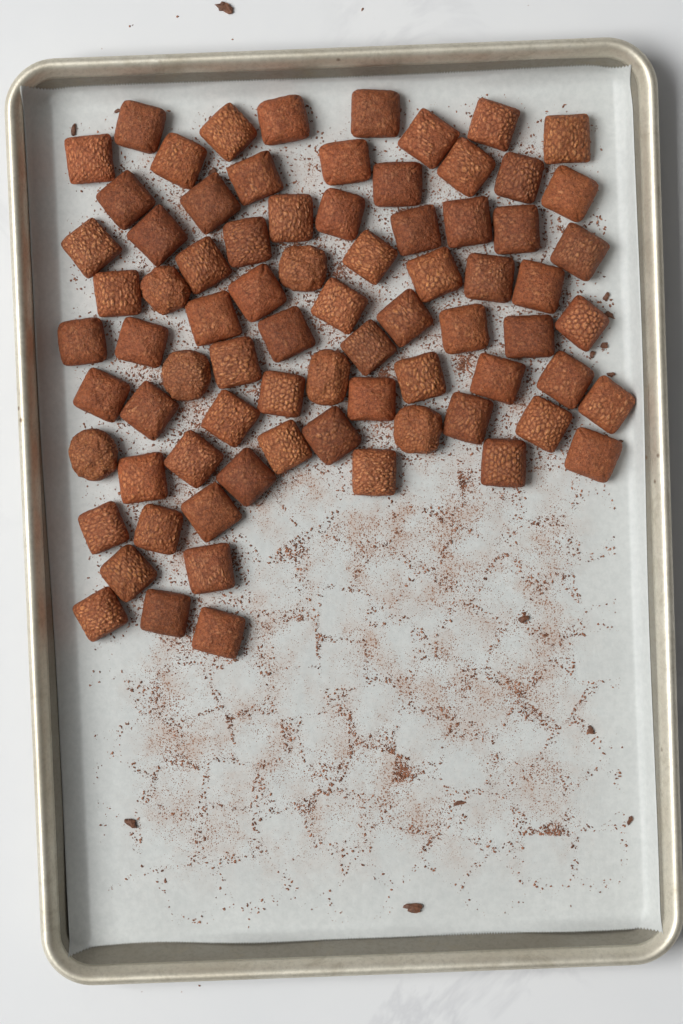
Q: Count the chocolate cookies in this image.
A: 77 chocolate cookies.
